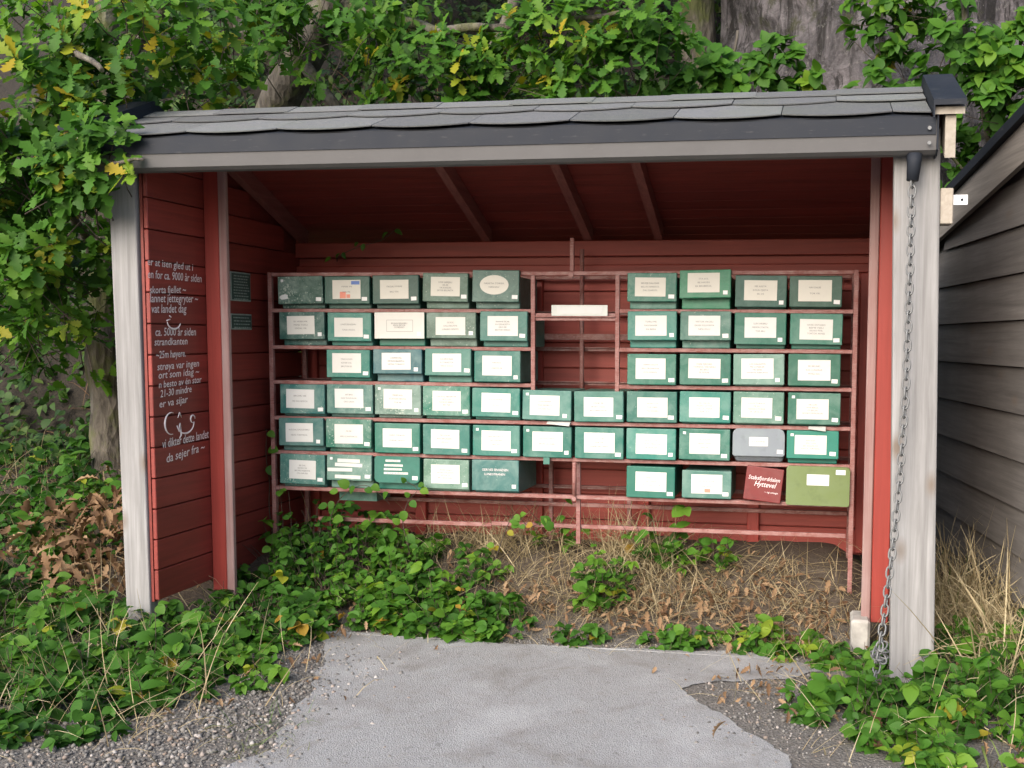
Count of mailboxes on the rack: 57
